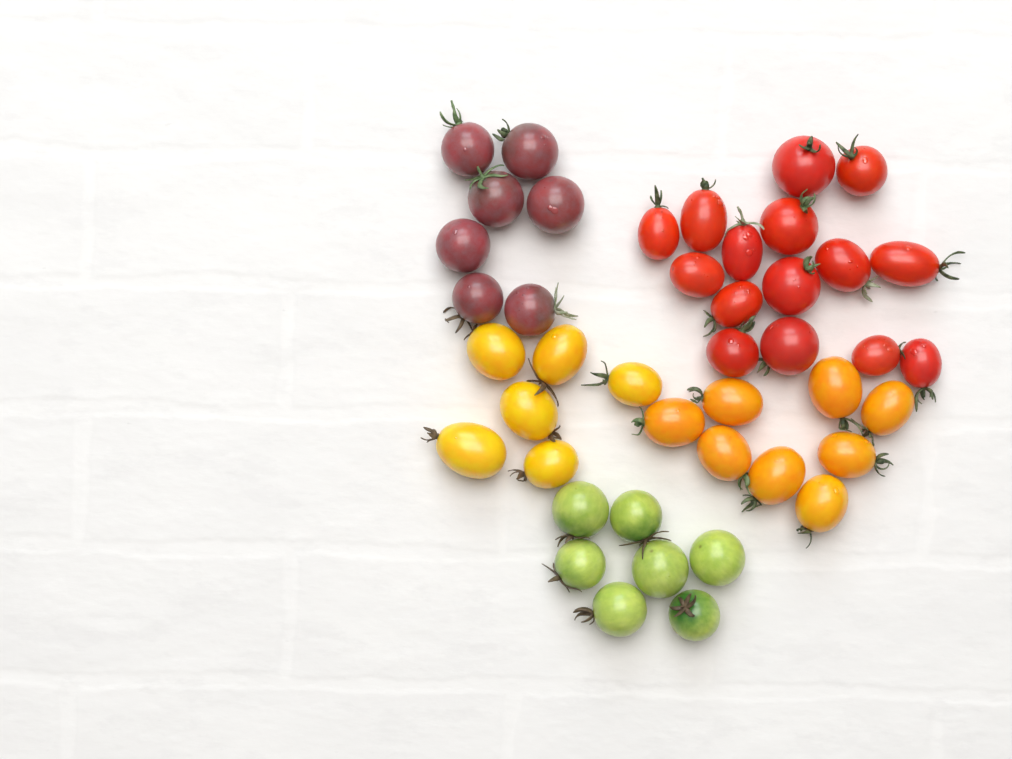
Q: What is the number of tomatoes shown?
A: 43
